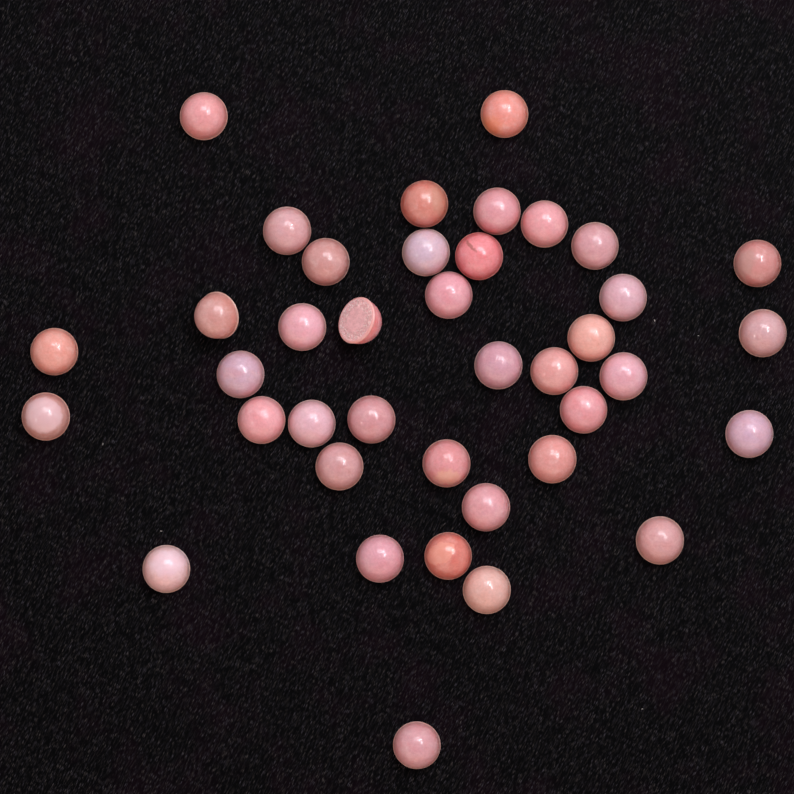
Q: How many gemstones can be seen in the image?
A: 39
